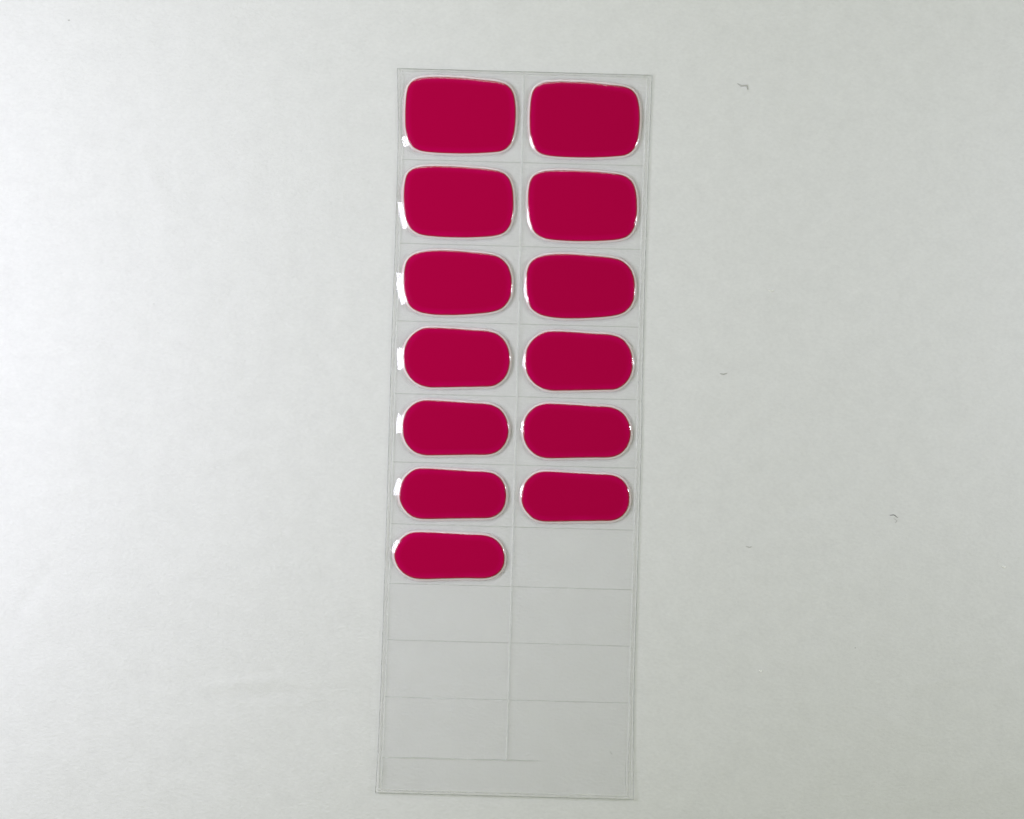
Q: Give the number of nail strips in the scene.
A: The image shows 13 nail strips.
